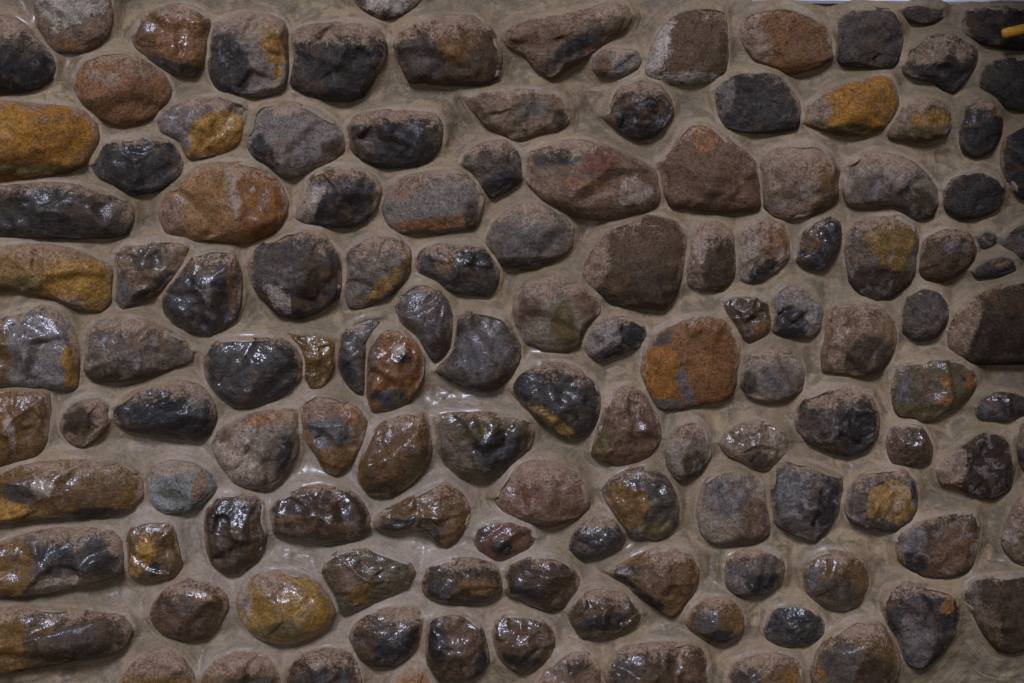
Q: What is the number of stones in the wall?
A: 130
